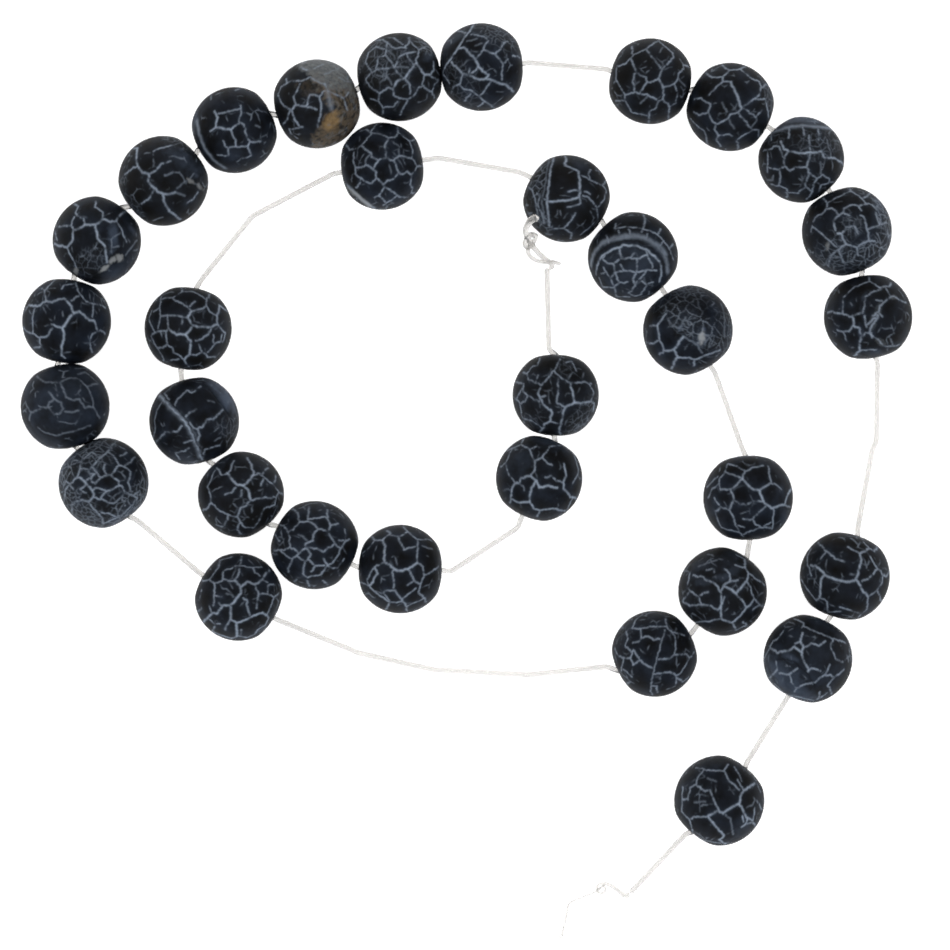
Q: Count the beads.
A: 32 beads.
